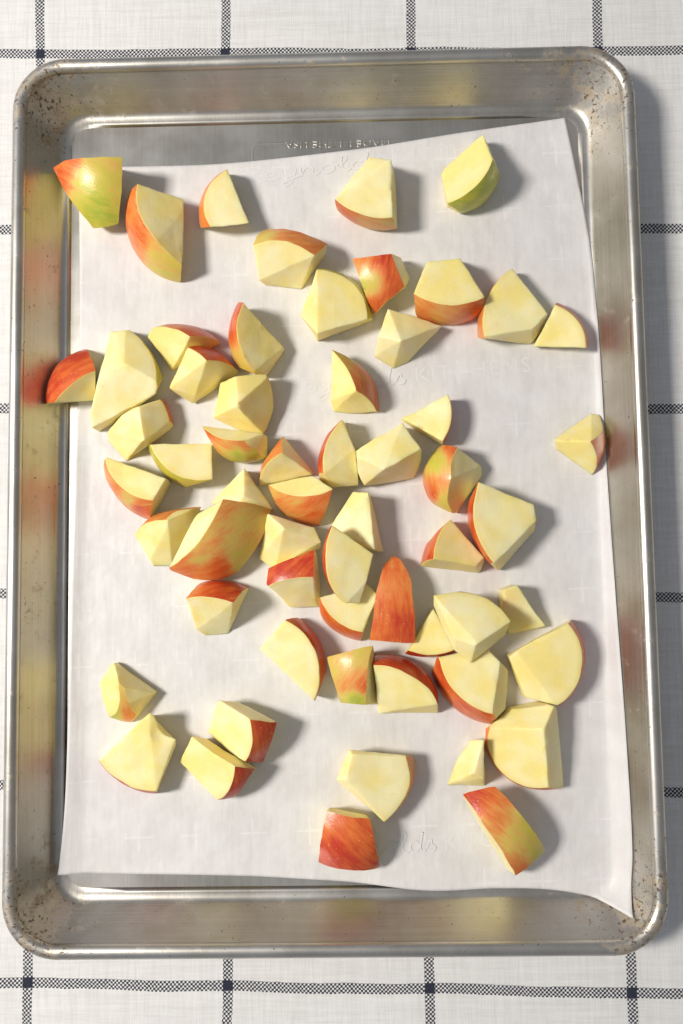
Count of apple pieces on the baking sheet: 59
